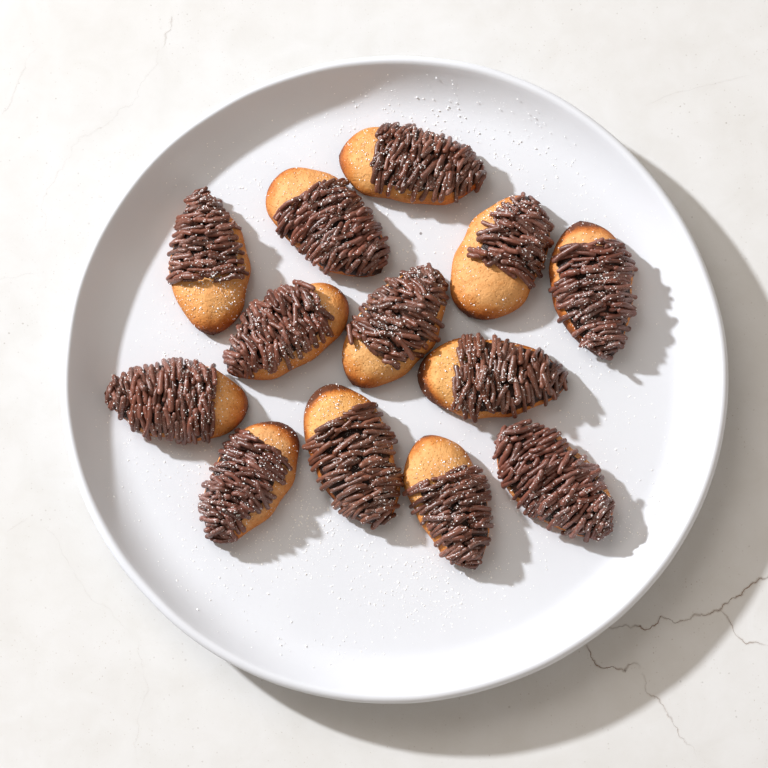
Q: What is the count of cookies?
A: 13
